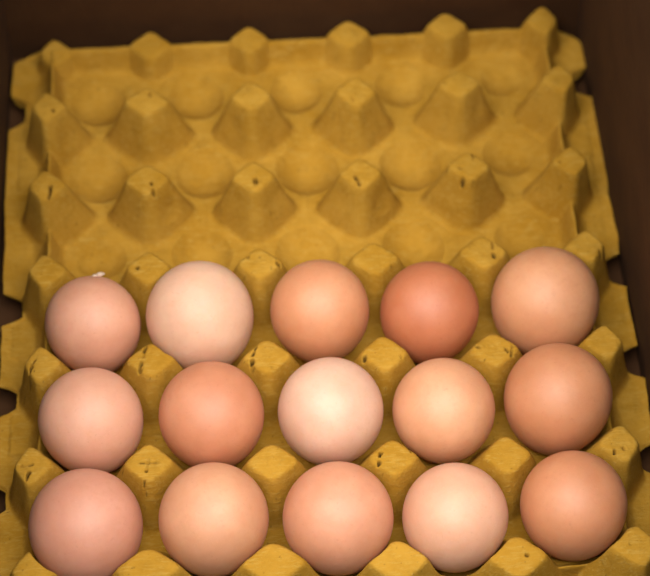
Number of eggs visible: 15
